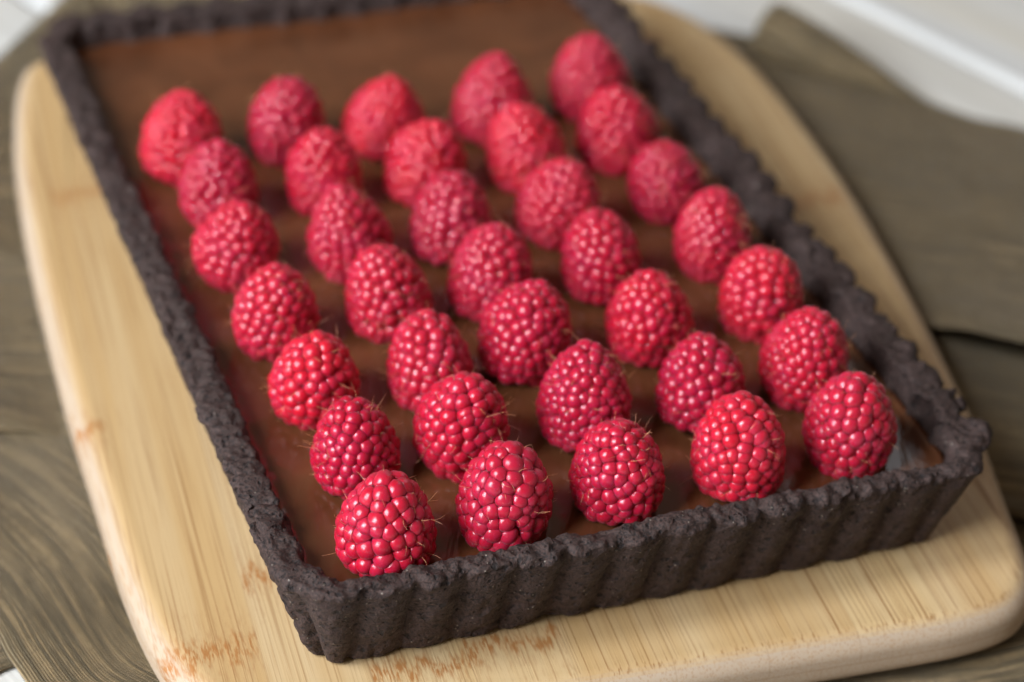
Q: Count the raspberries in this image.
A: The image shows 35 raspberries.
